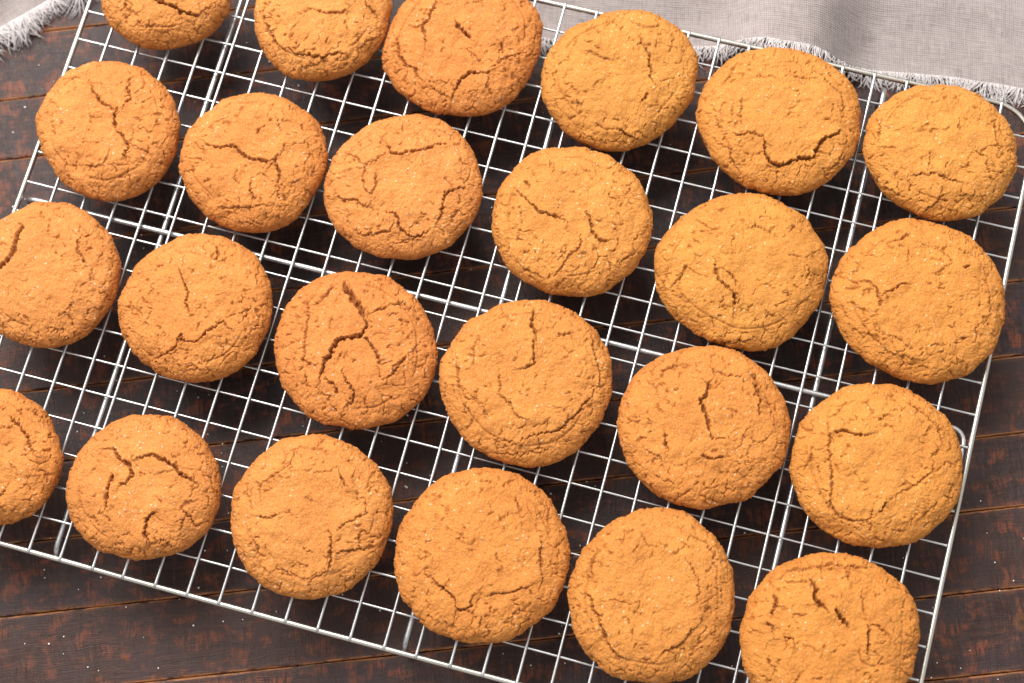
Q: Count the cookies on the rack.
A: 24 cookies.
